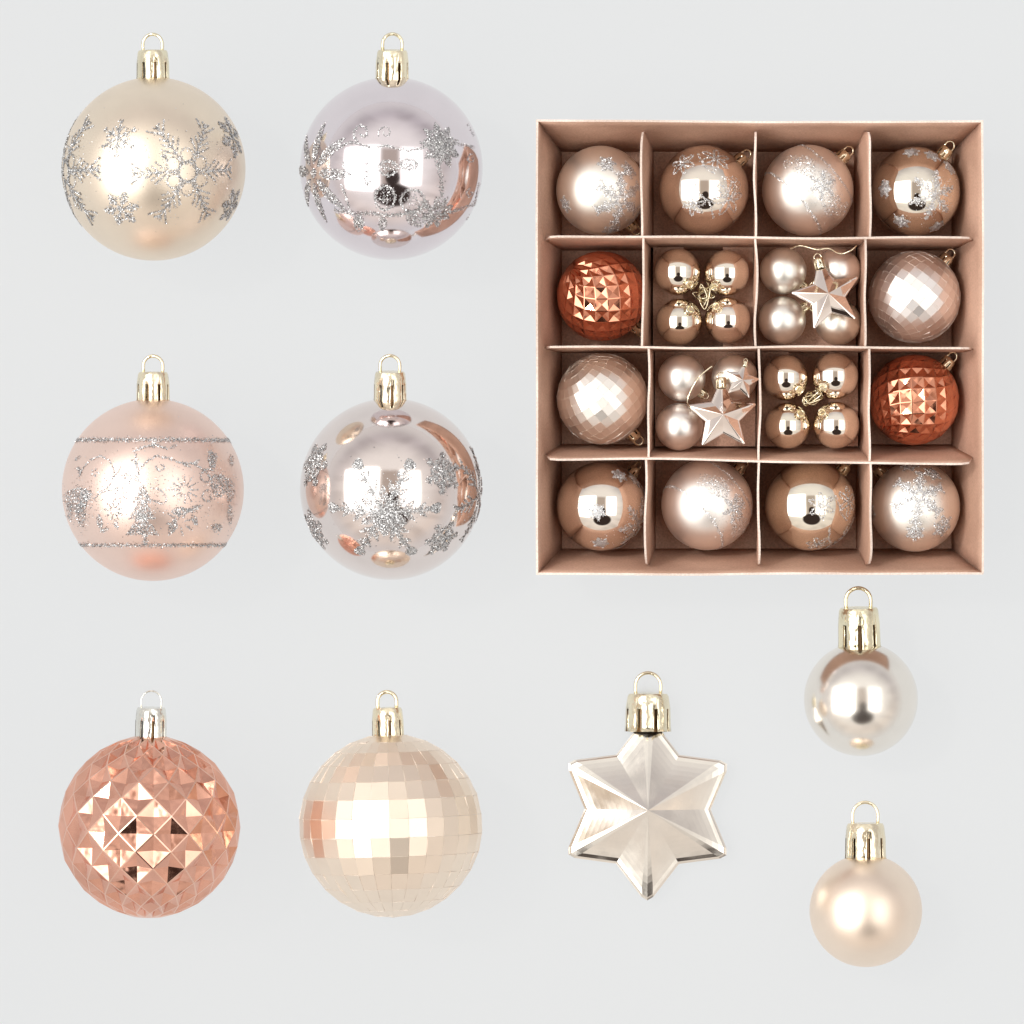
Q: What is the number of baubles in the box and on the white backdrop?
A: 35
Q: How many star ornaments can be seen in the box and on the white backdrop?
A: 4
